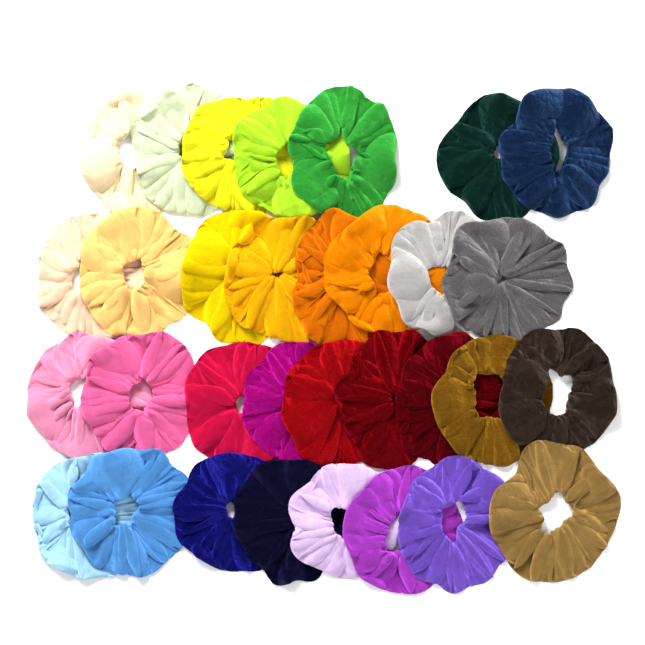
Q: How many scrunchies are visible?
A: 32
